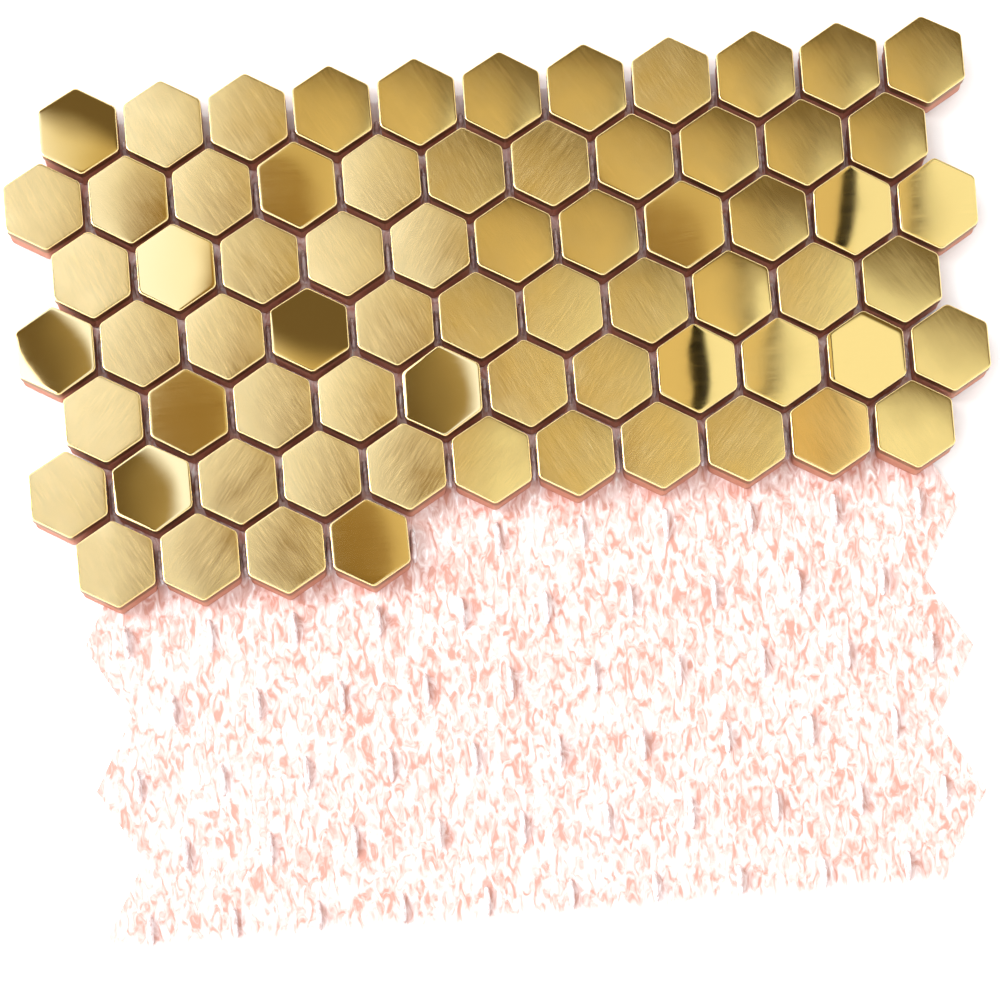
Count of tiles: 70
